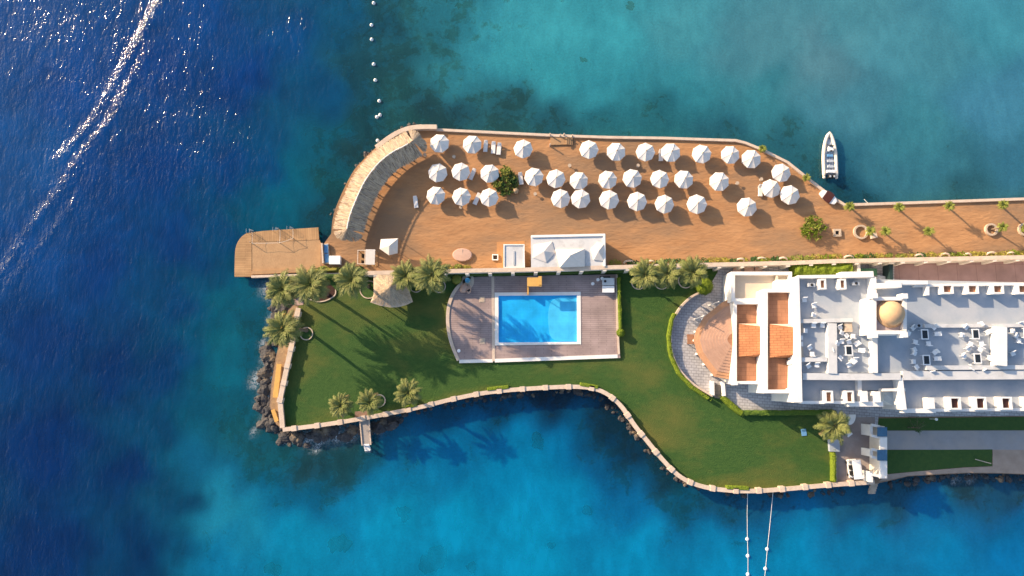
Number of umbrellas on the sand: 34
